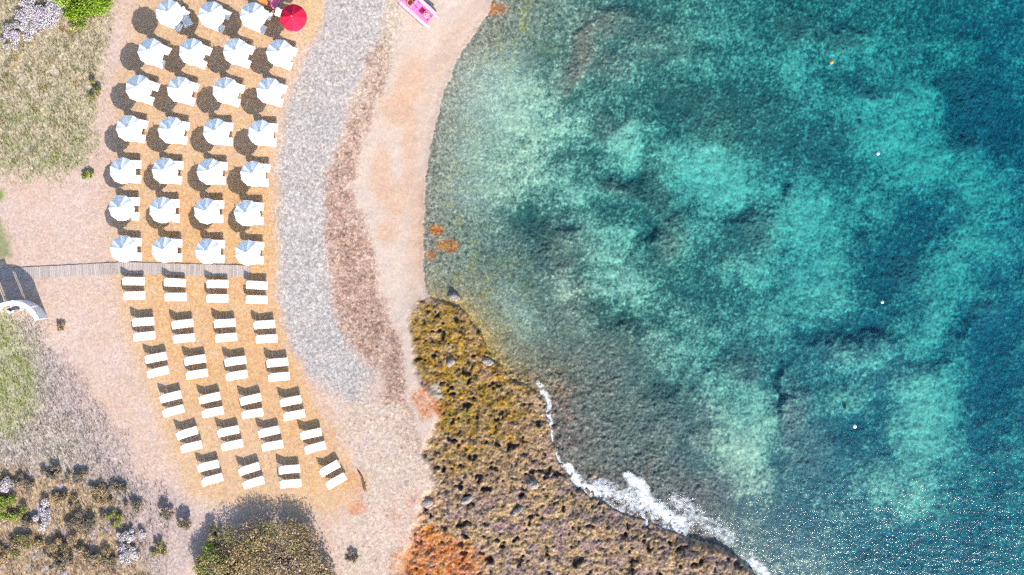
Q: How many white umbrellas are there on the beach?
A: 27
